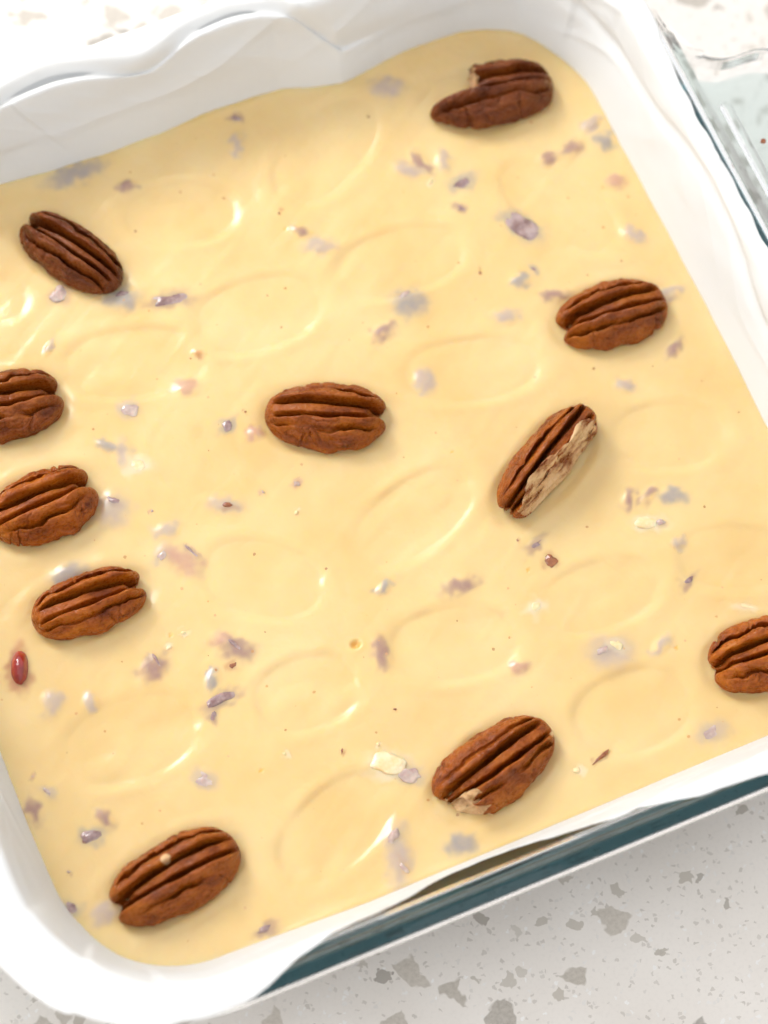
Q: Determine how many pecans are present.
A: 11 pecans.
